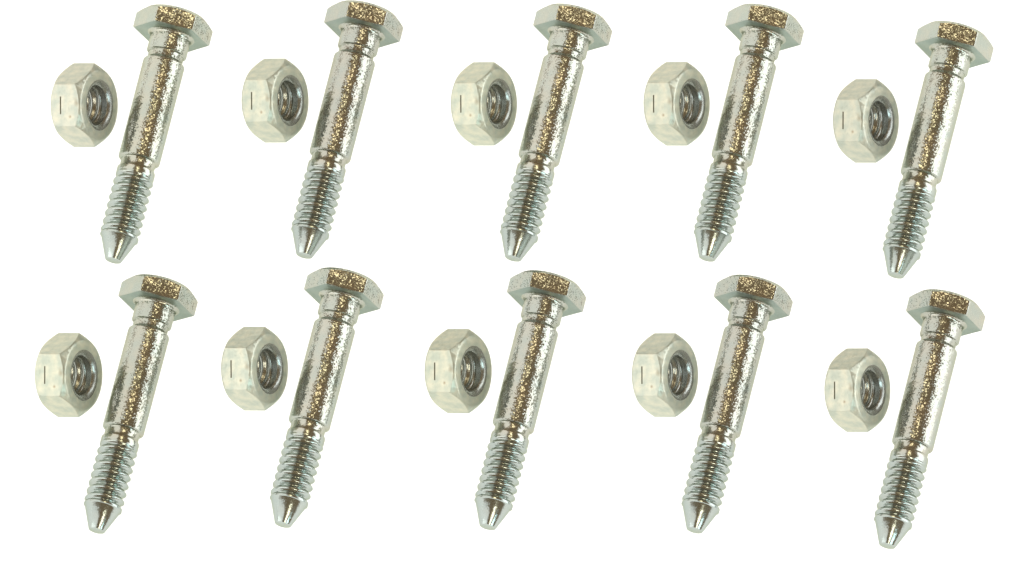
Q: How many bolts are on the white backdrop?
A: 10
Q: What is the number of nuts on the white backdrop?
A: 10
